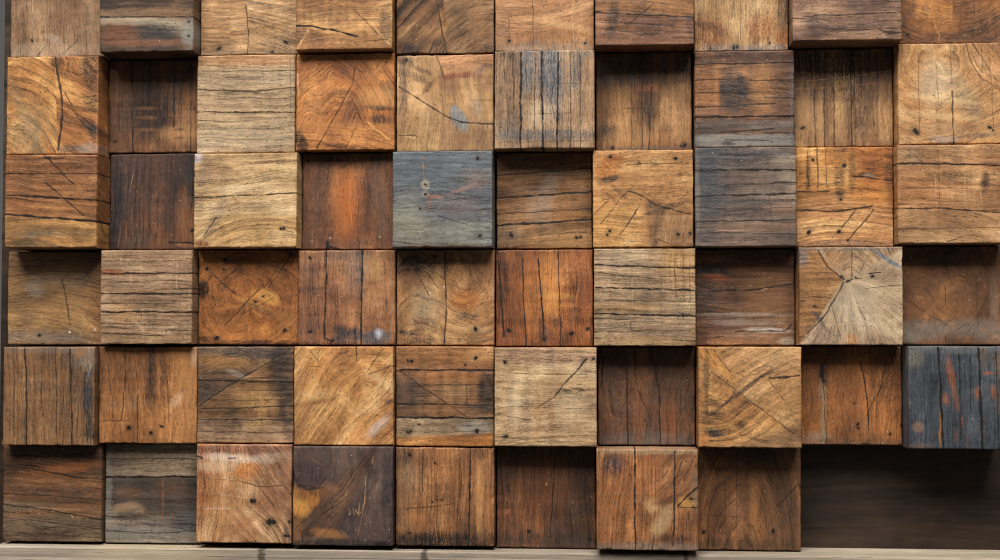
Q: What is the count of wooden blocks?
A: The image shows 58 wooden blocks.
